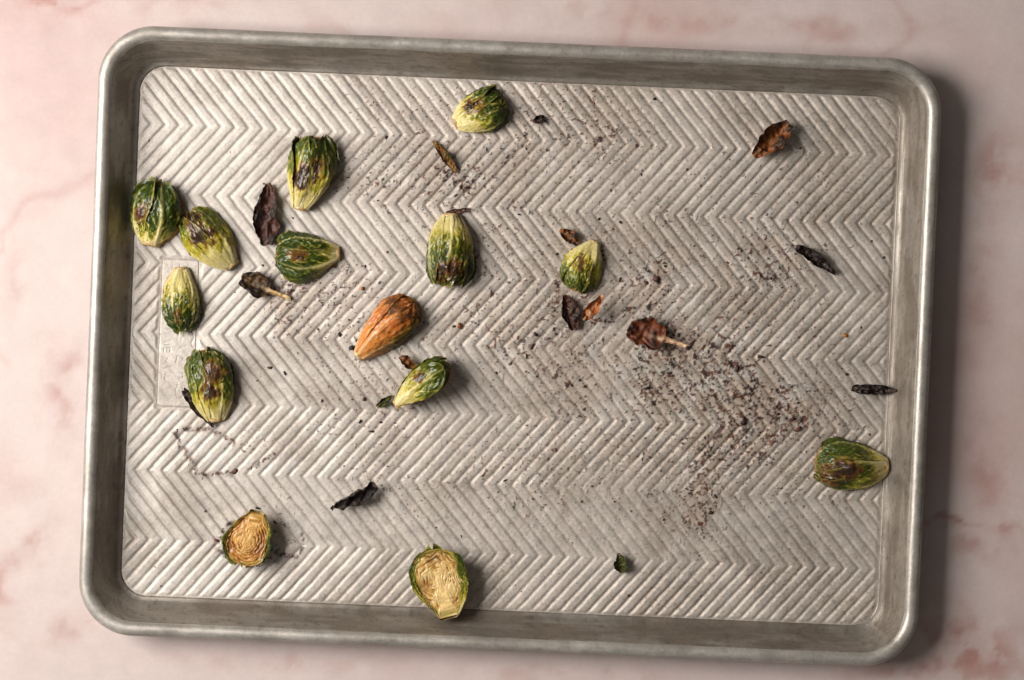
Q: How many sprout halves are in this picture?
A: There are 14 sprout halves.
